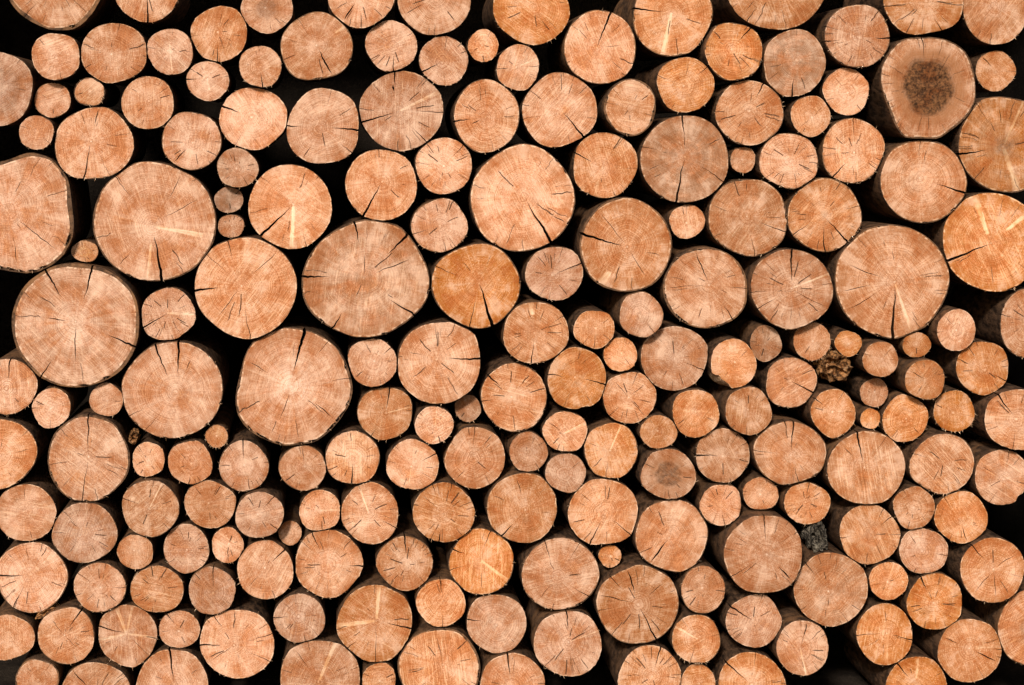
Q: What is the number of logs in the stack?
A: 200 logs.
